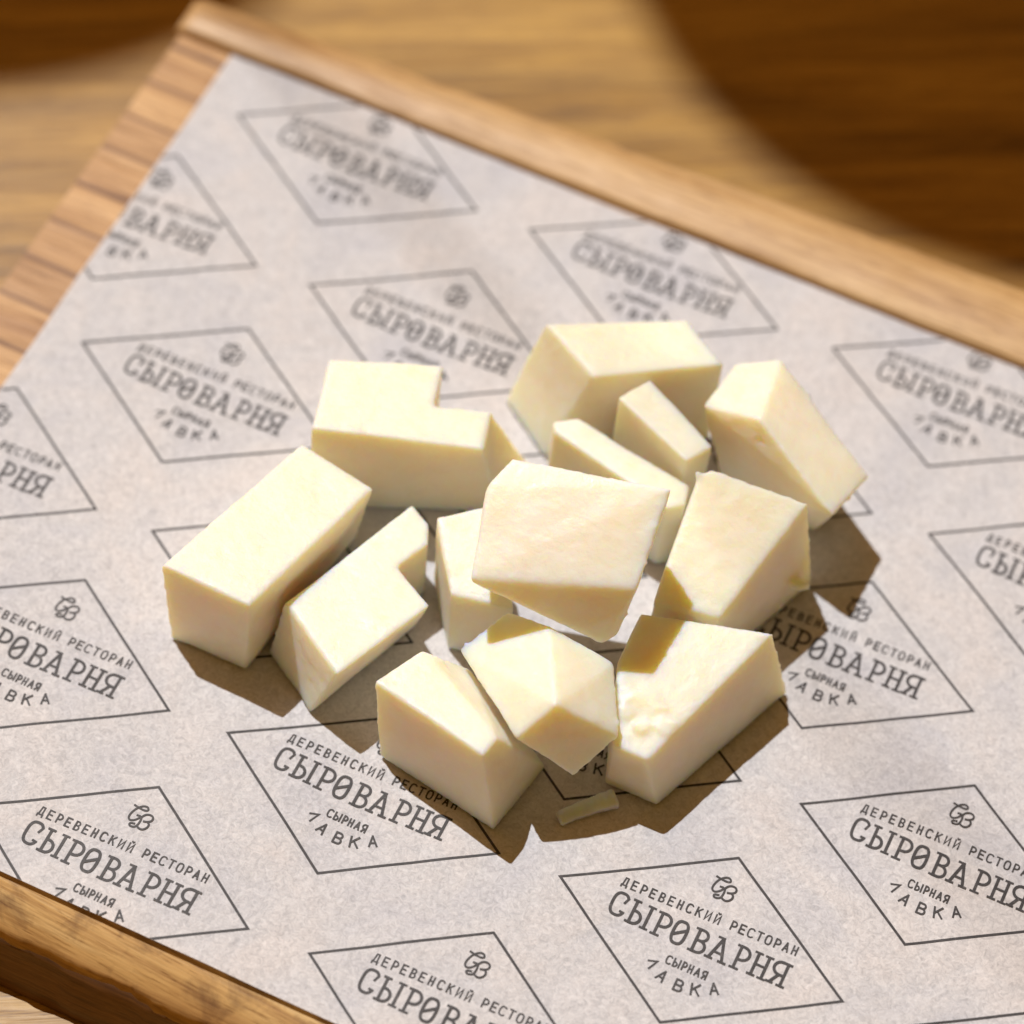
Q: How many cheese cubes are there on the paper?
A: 13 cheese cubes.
